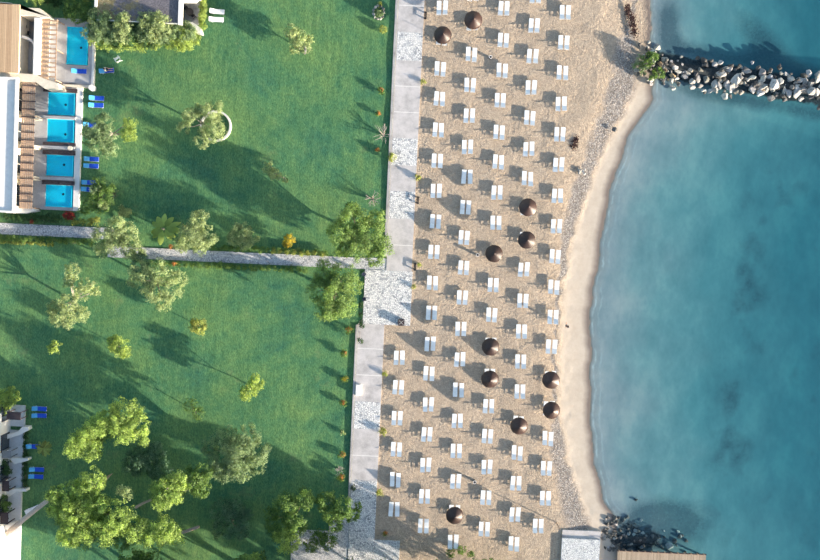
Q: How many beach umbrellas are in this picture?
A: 11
